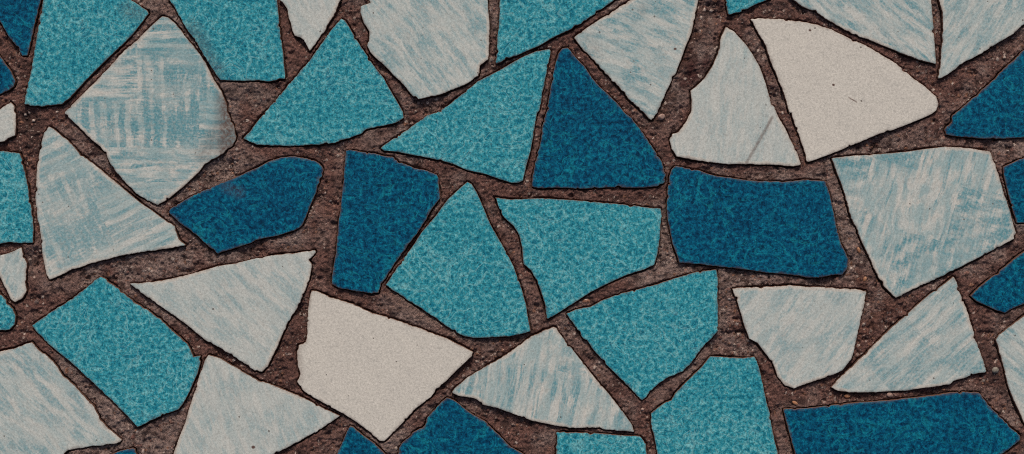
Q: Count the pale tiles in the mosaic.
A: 20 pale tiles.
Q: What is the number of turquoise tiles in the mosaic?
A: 14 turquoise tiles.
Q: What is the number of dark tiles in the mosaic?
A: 13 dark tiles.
